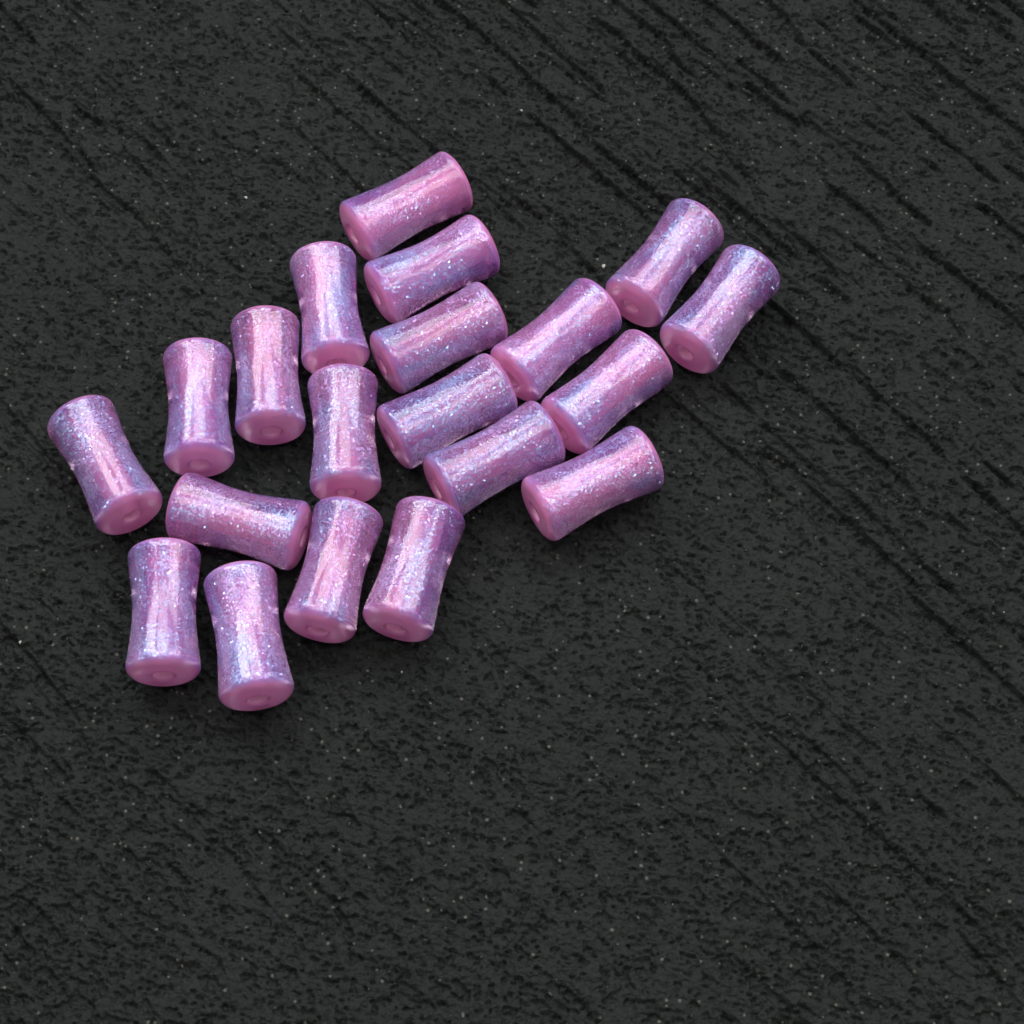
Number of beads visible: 20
